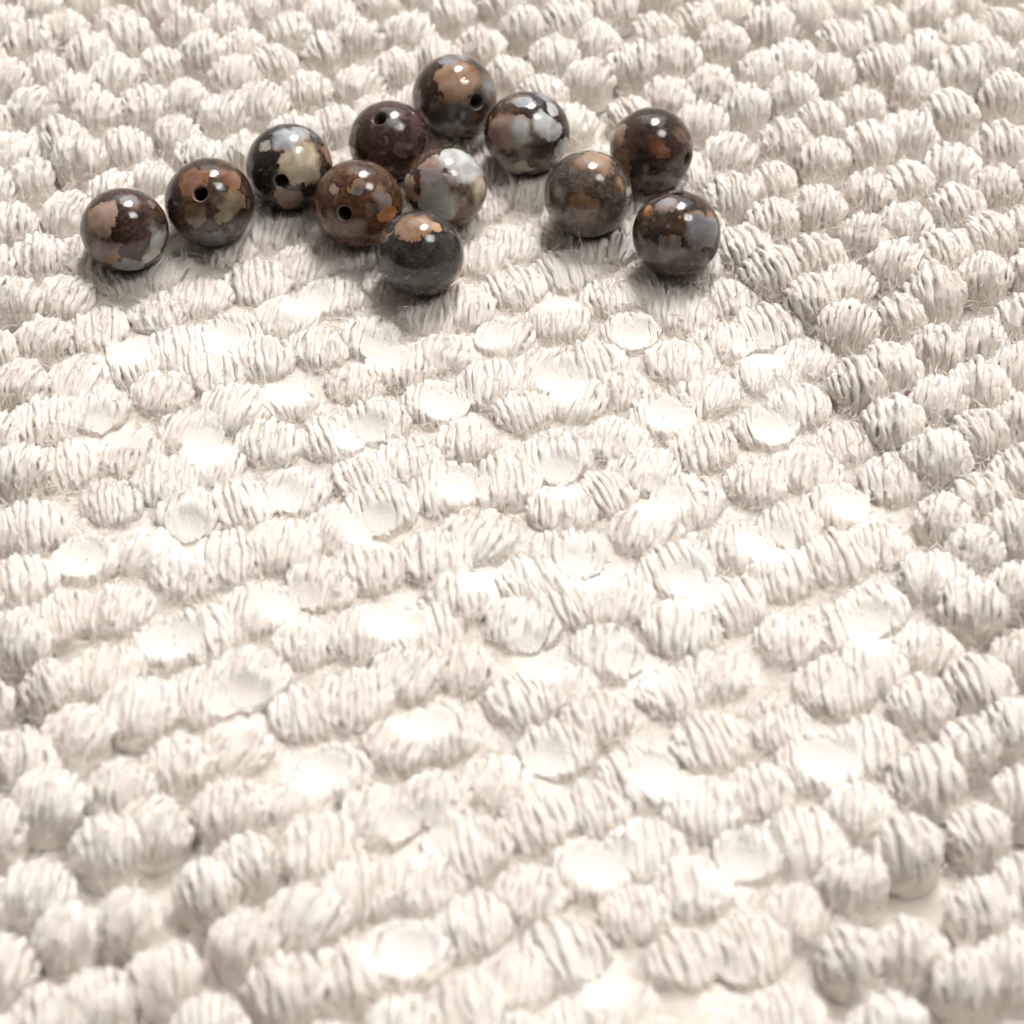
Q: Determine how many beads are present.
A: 12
